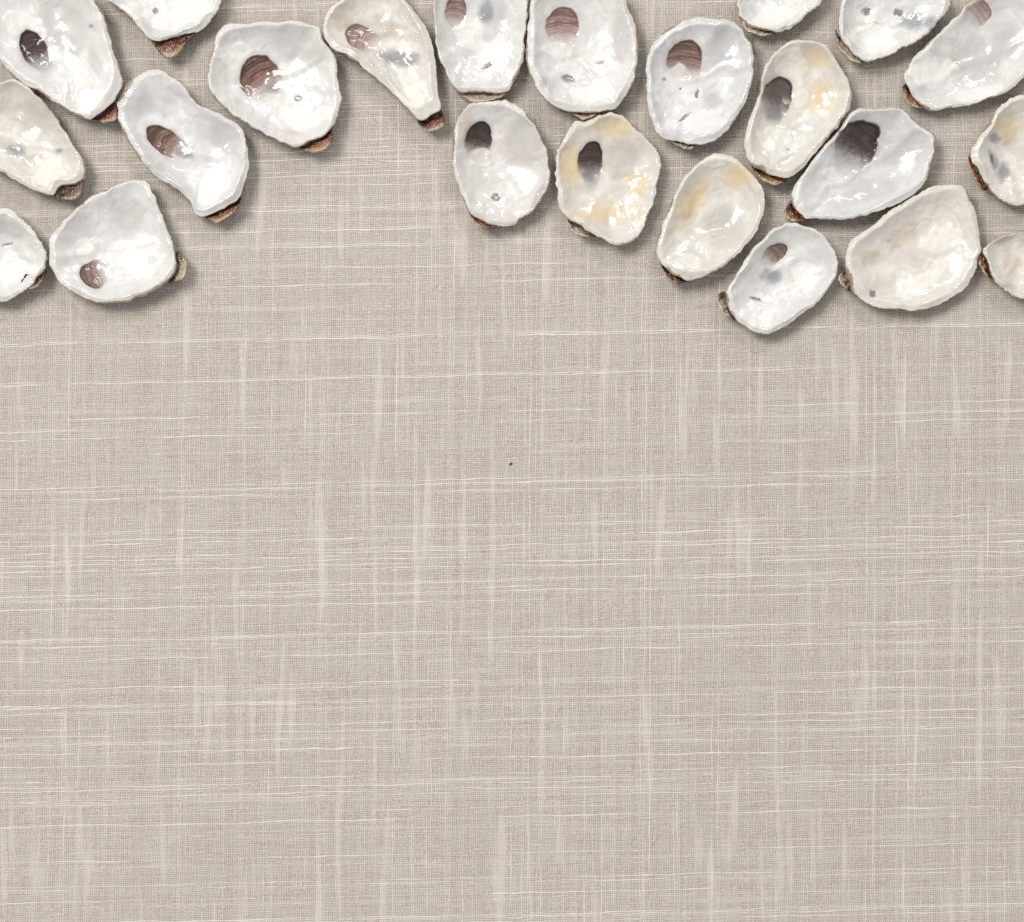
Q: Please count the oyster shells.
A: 23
